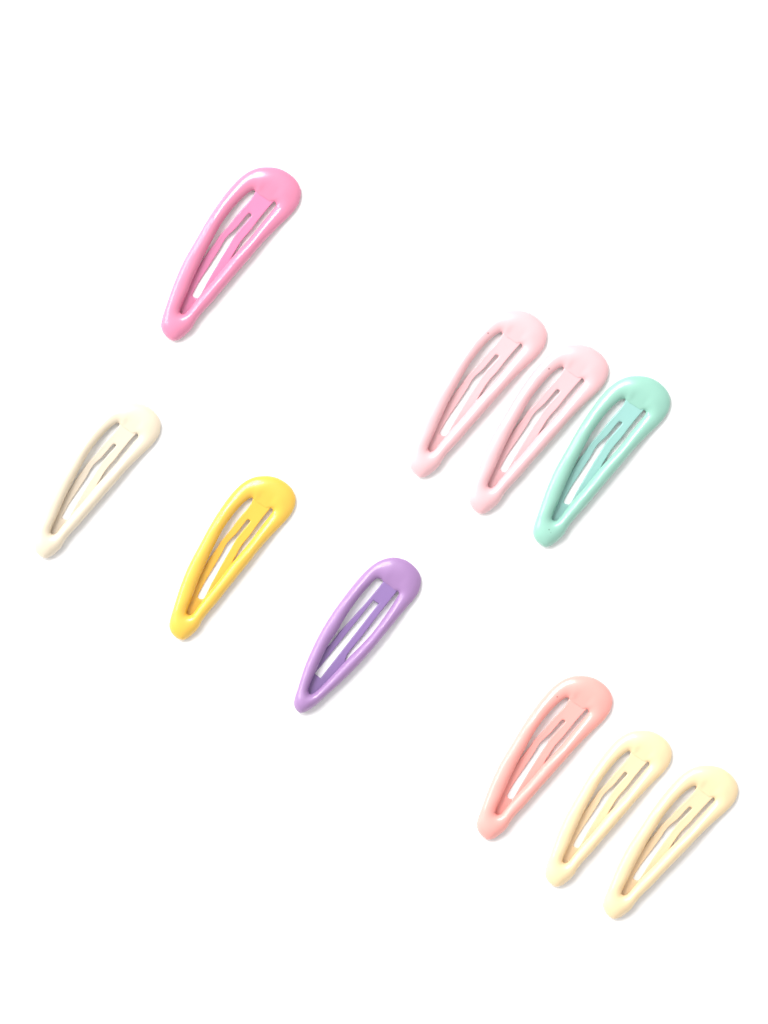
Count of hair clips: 10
